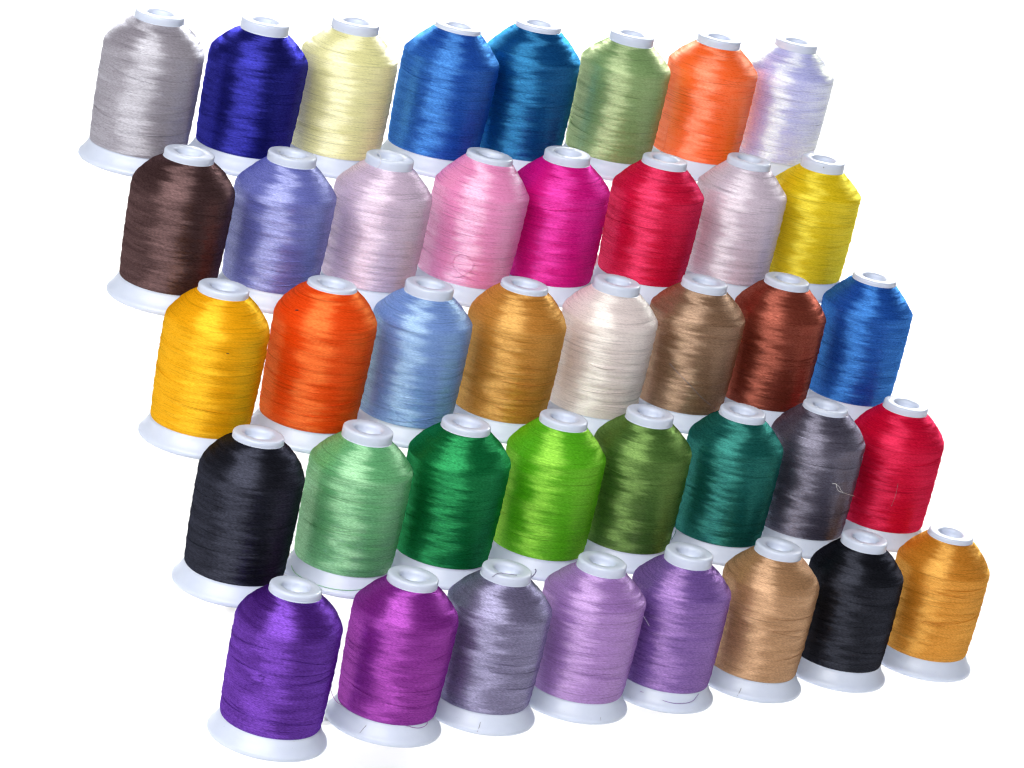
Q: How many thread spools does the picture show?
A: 40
